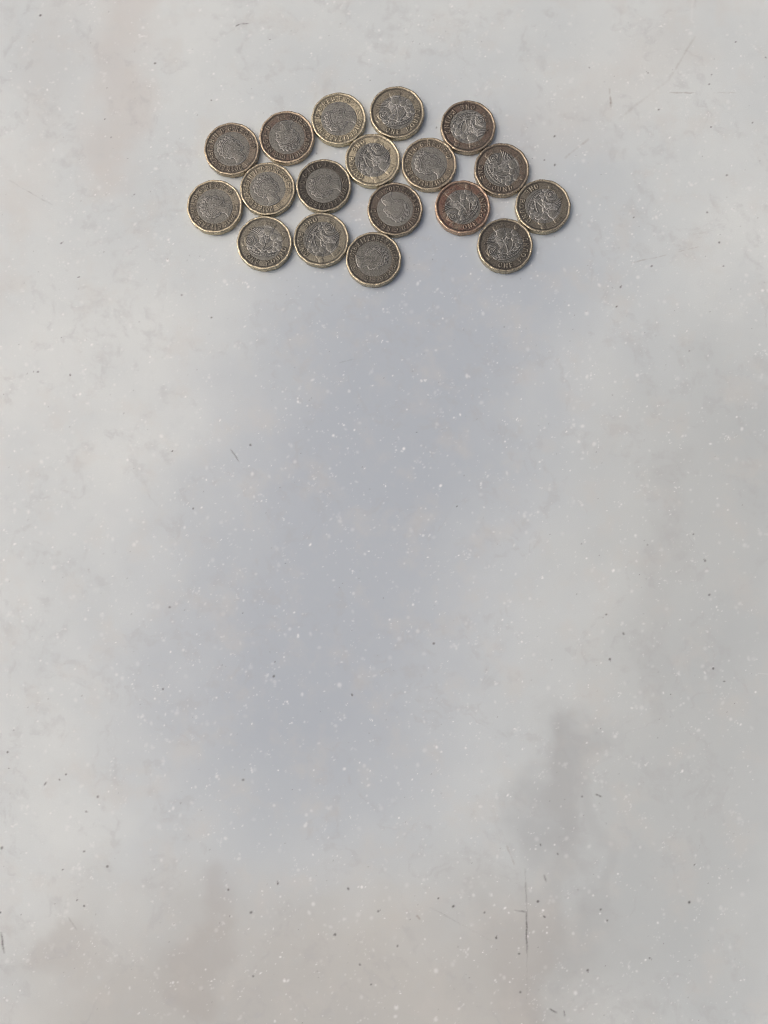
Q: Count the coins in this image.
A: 18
